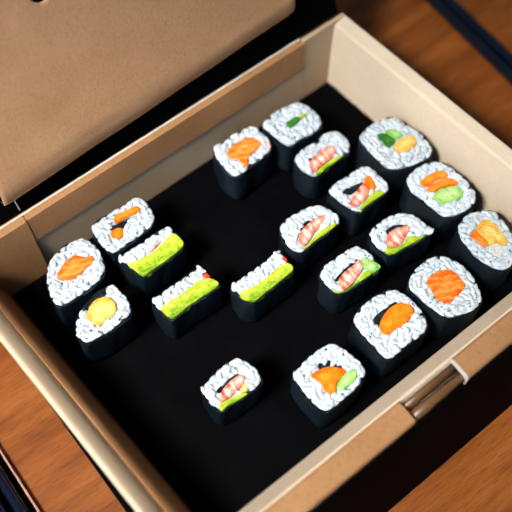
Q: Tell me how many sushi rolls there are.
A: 20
